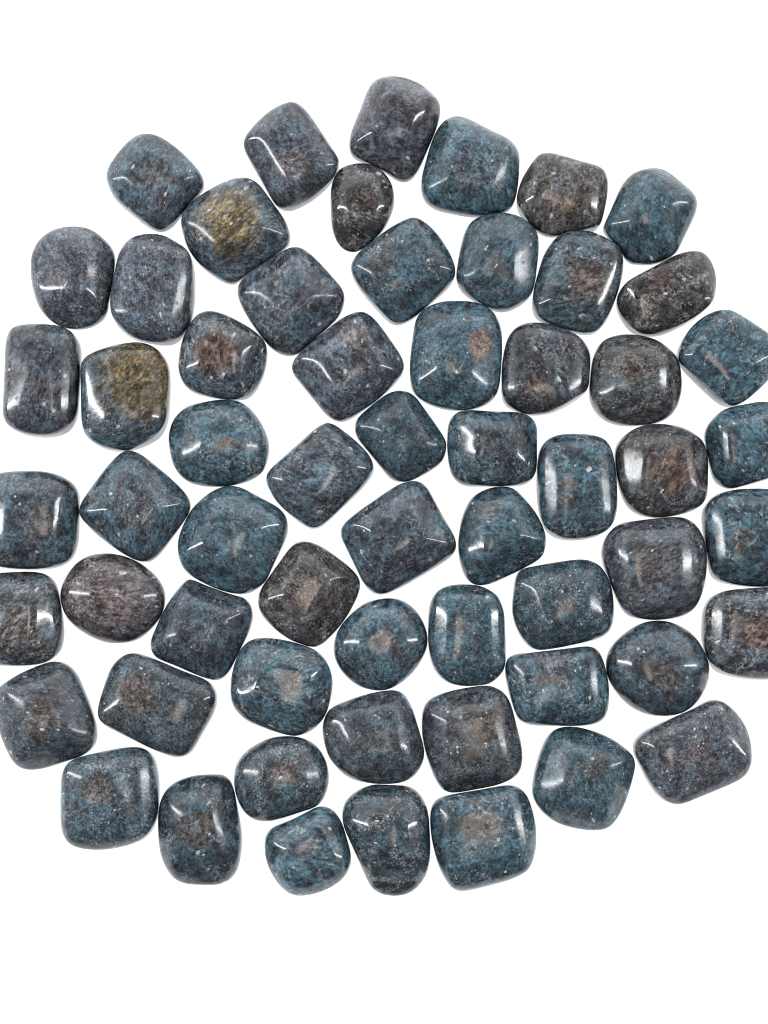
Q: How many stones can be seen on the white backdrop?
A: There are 60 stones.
